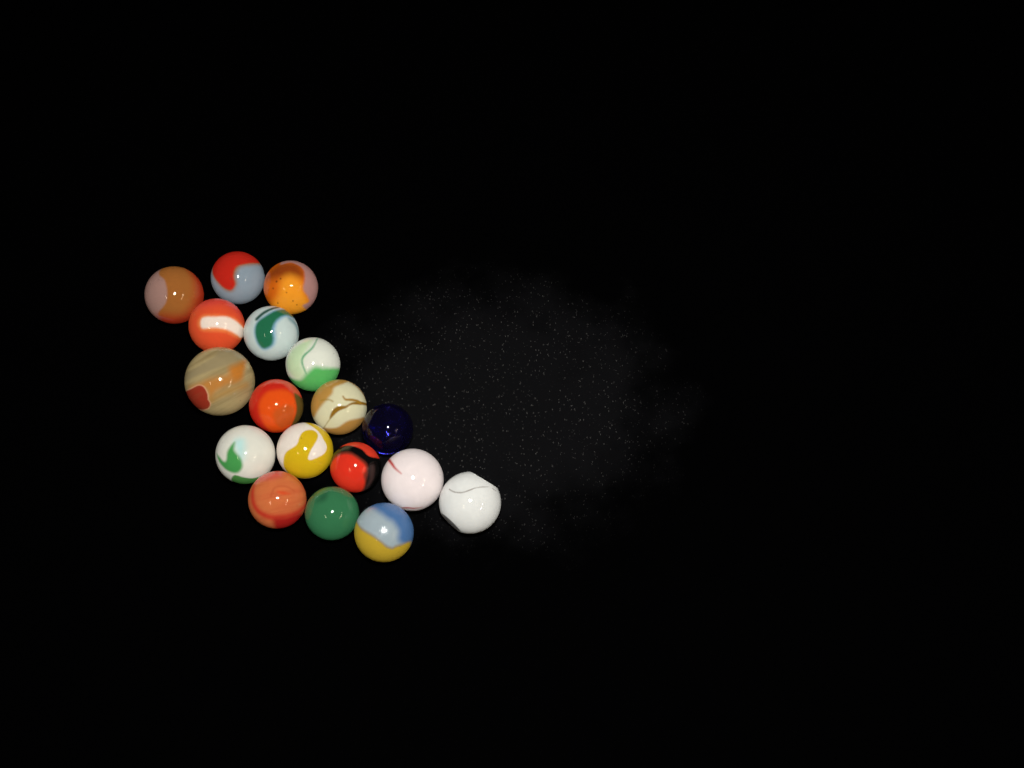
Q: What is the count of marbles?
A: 18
